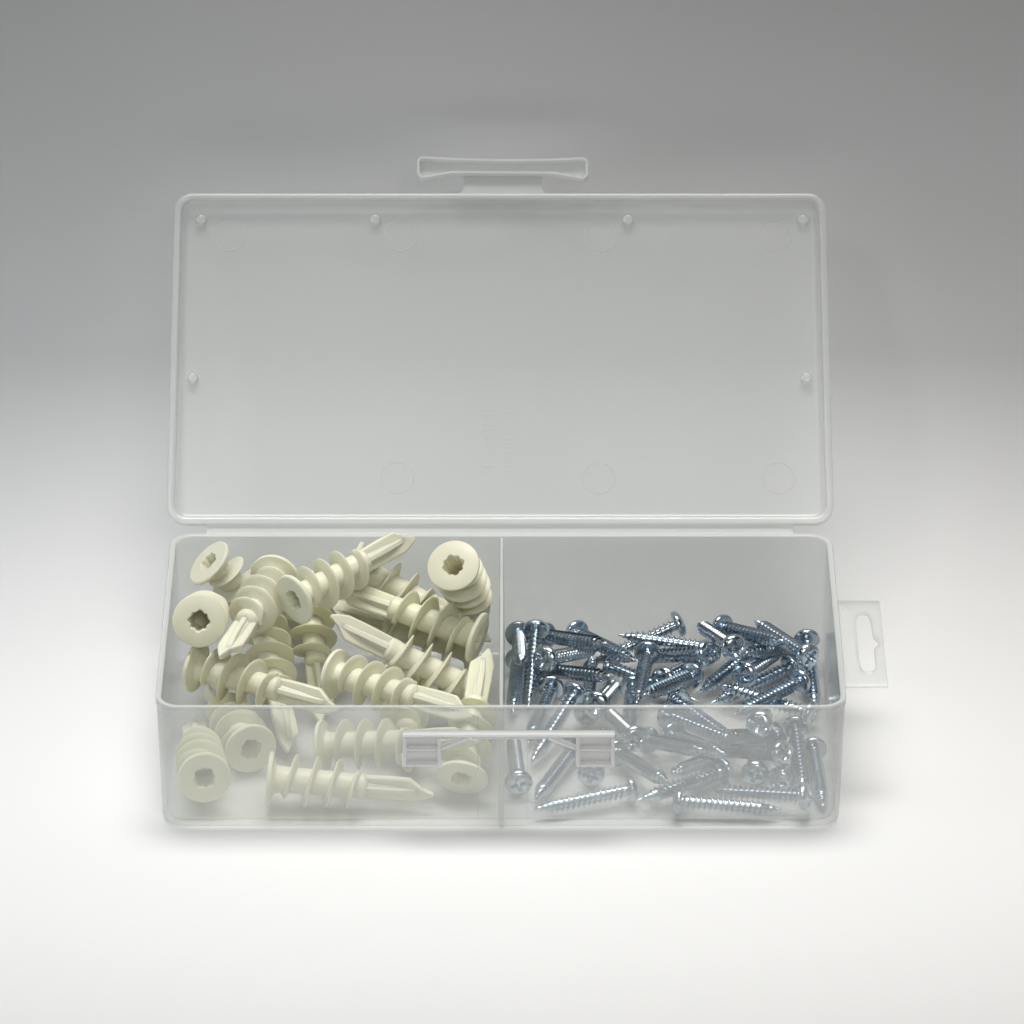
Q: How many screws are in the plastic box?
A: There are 50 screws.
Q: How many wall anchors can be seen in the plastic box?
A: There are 19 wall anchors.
